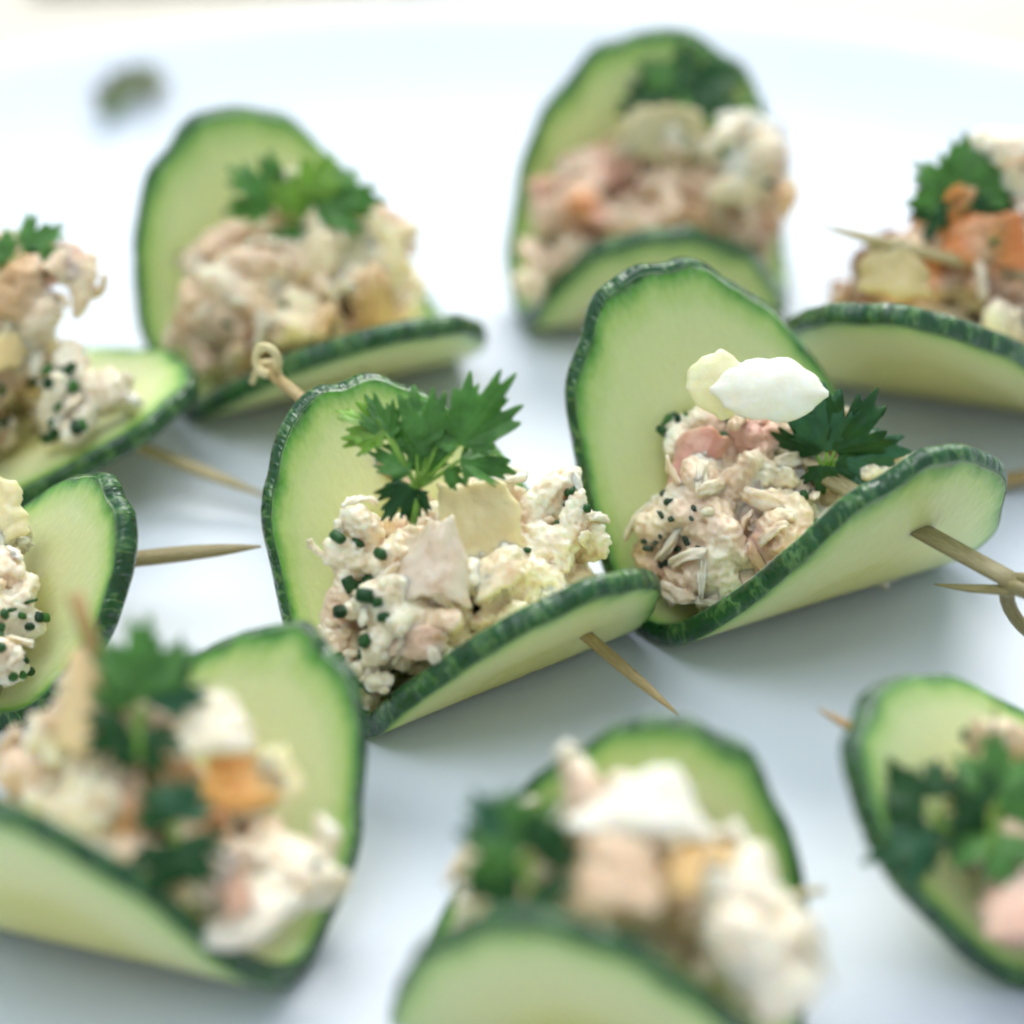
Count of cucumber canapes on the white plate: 10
